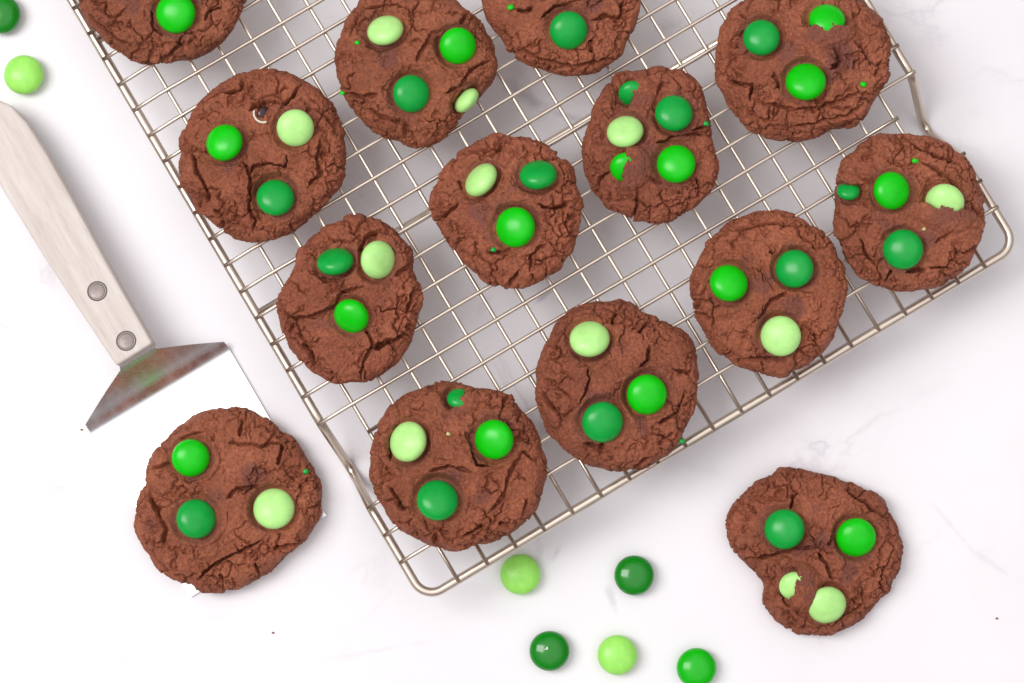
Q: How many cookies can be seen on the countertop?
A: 14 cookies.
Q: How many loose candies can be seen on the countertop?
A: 7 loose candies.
